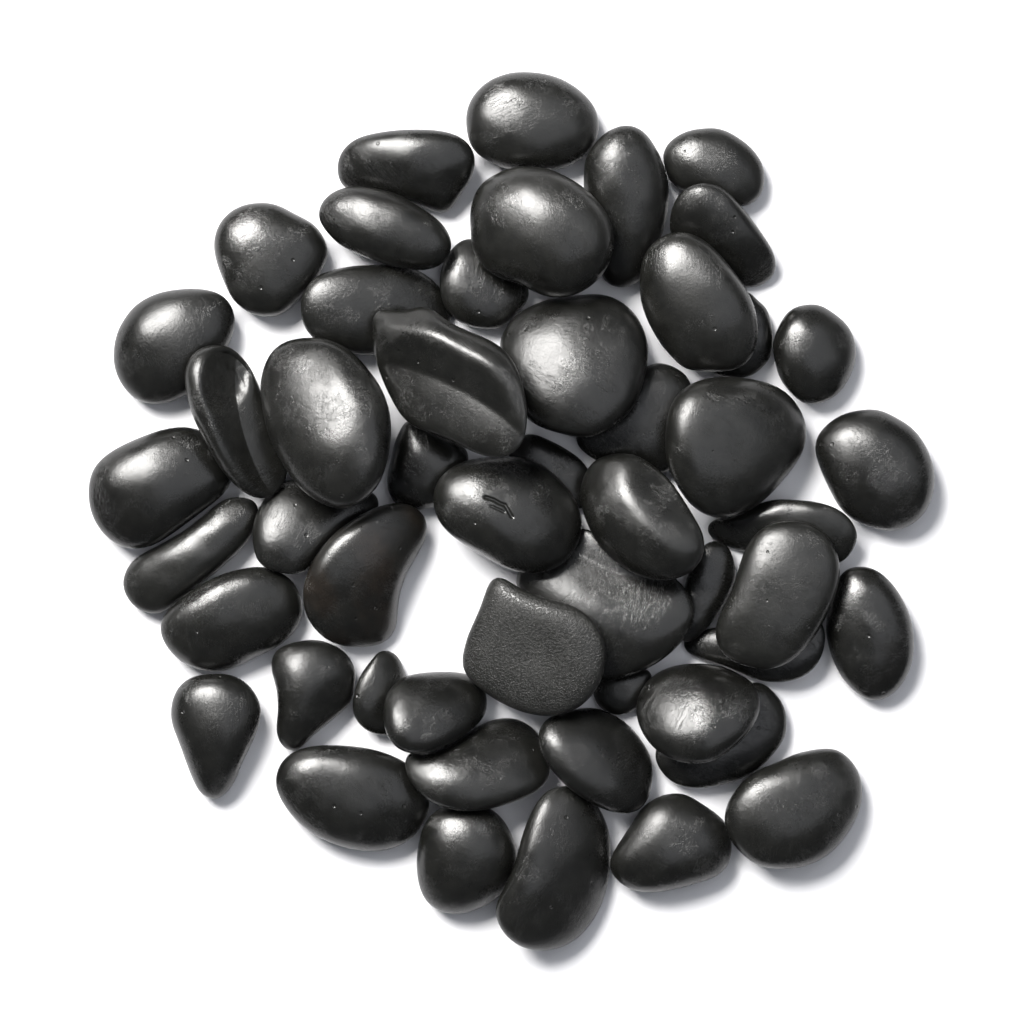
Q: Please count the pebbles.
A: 51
